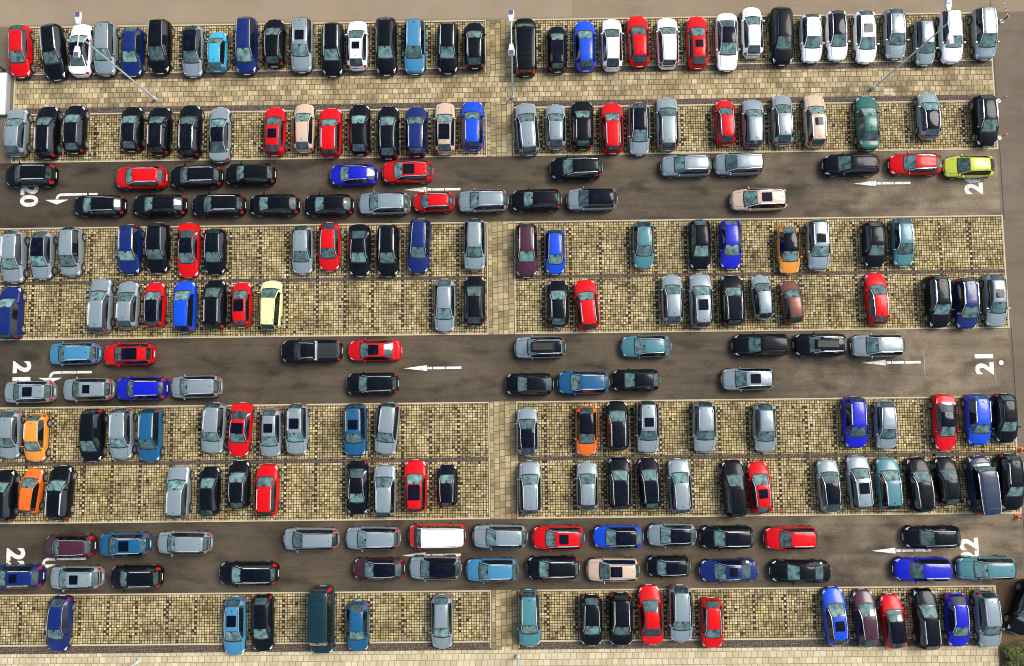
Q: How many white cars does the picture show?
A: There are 10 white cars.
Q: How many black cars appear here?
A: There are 74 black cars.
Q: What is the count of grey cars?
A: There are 67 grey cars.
